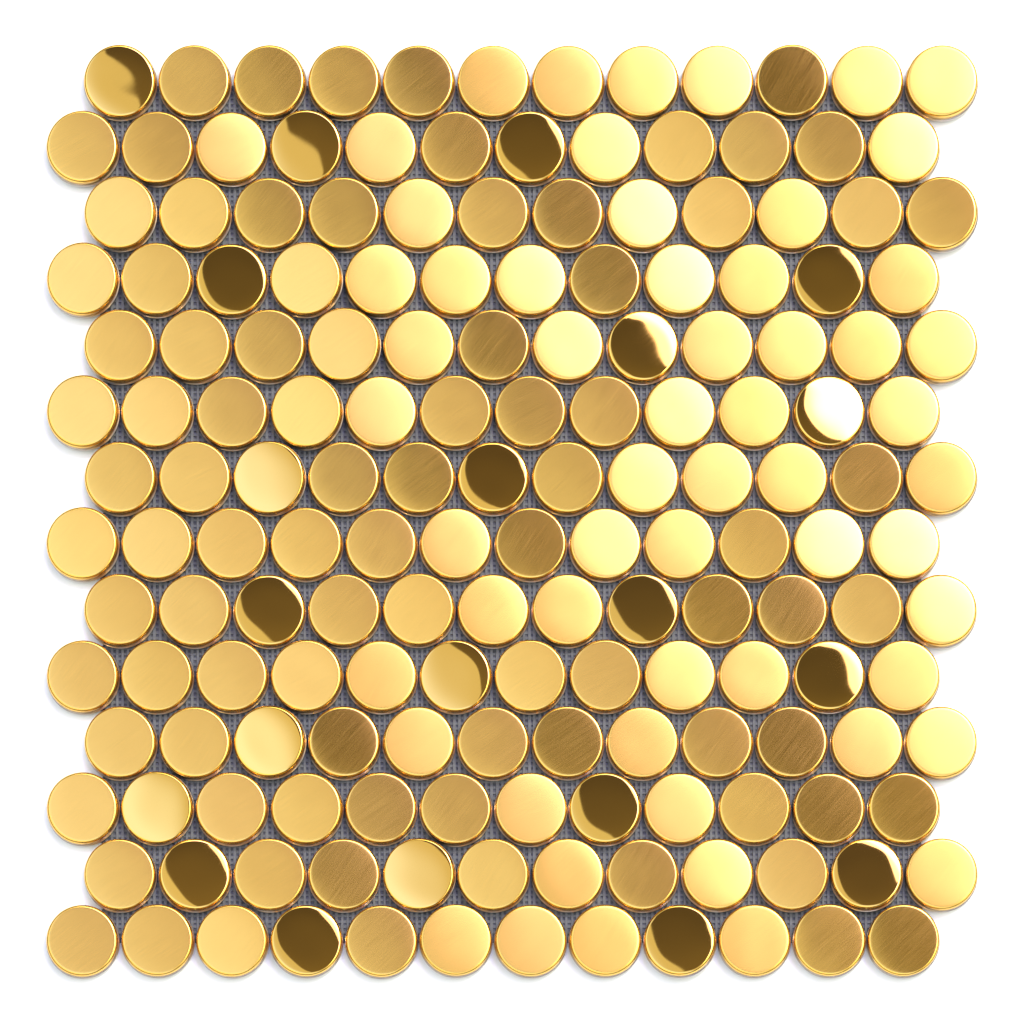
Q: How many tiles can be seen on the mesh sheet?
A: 168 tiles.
